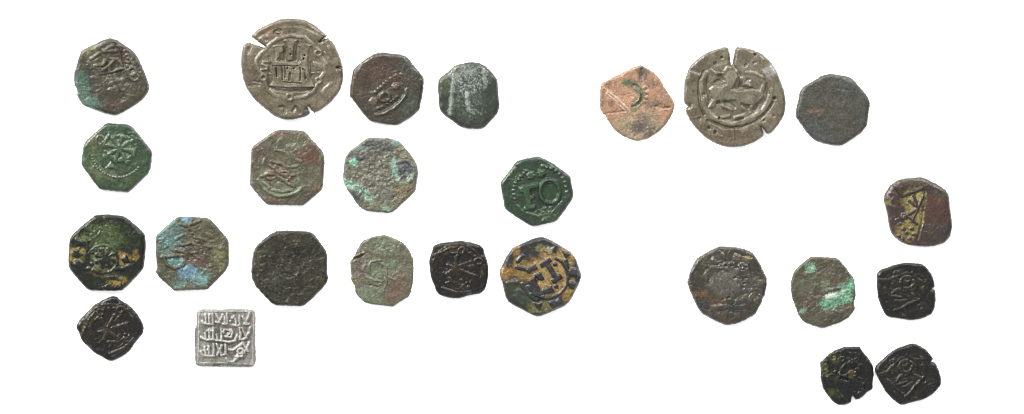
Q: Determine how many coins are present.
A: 25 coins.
